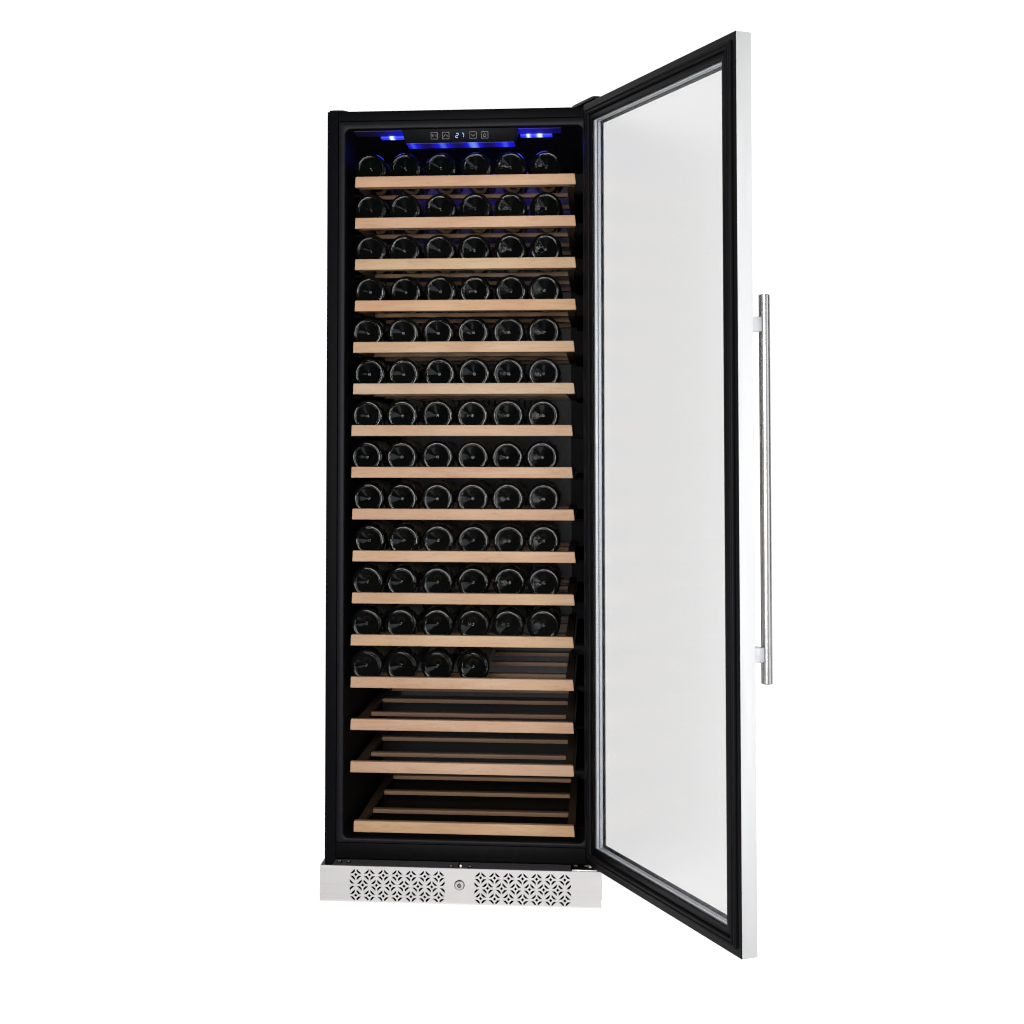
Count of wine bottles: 76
